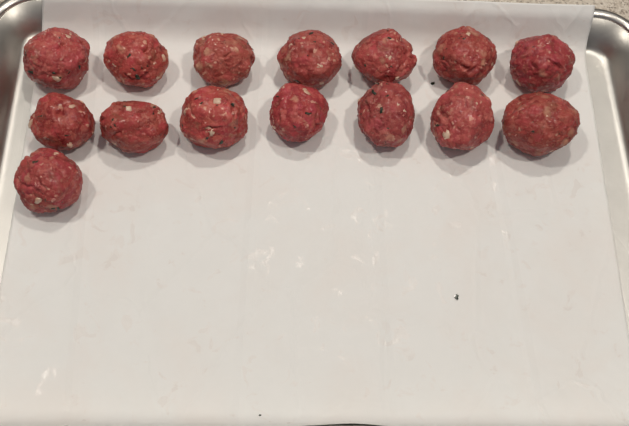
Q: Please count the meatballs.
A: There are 15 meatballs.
